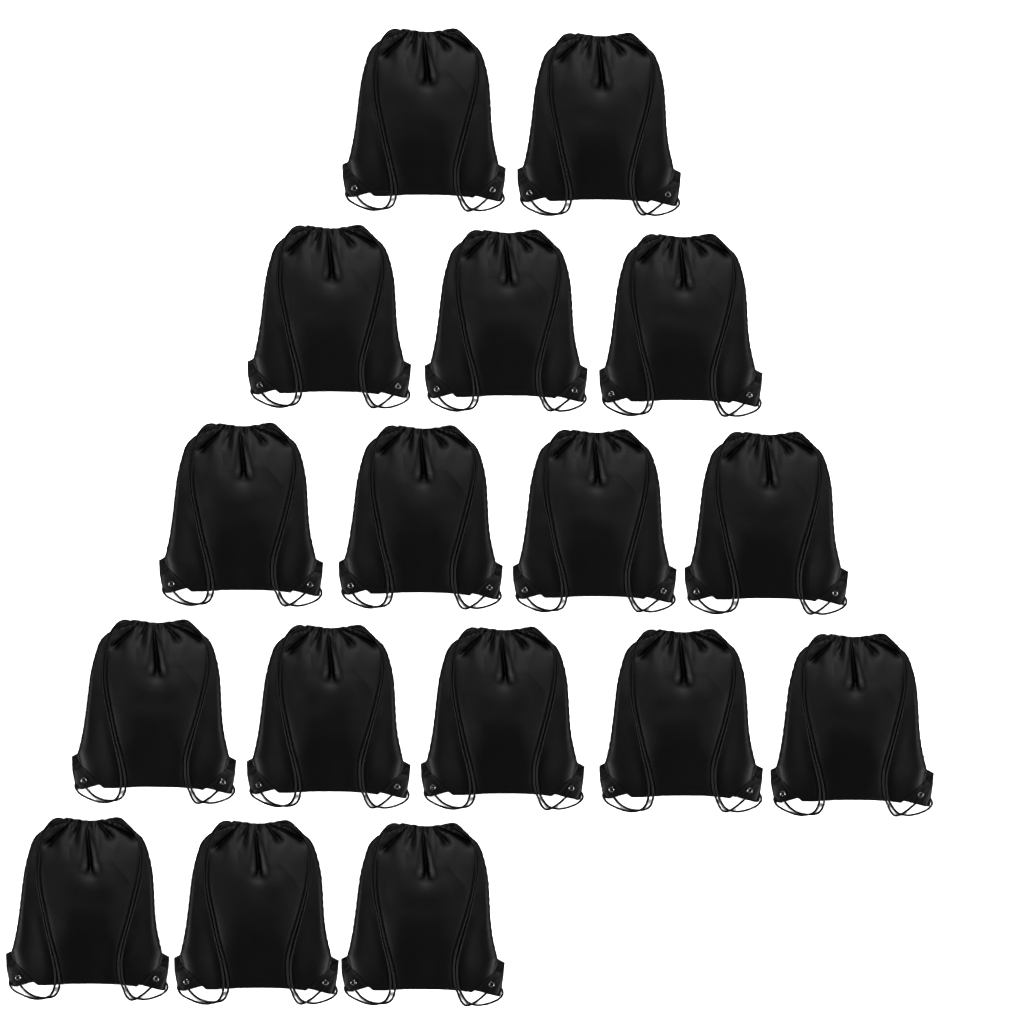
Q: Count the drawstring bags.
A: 17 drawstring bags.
